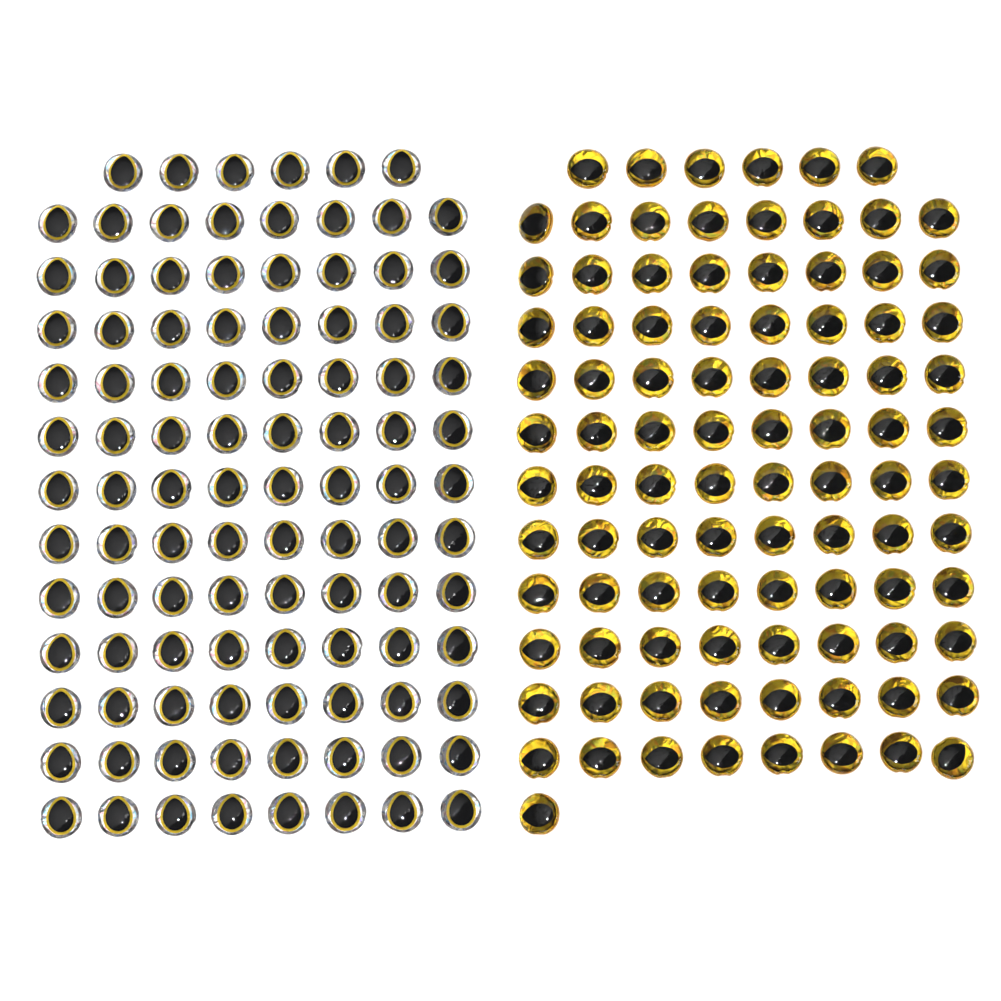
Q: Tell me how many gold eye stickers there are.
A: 95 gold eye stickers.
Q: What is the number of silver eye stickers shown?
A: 102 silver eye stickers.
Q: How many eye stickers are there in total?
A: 197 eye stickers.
